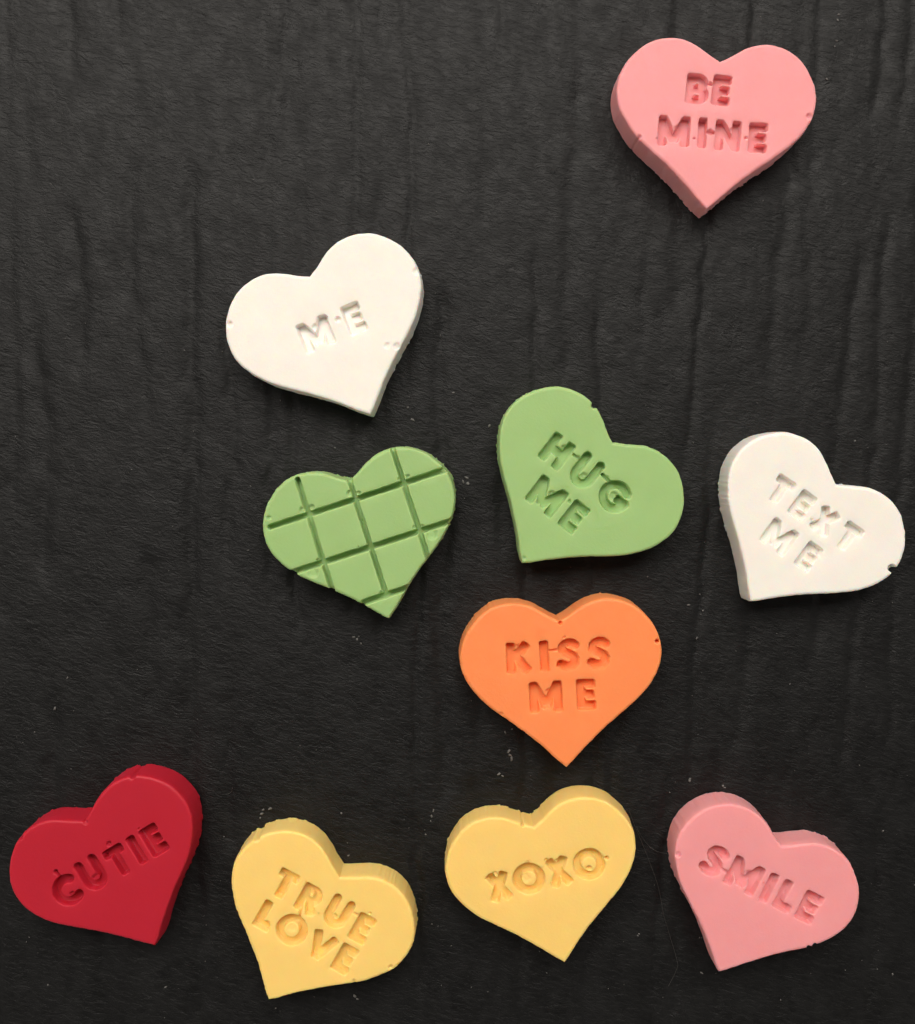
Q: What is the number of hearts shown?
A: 10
